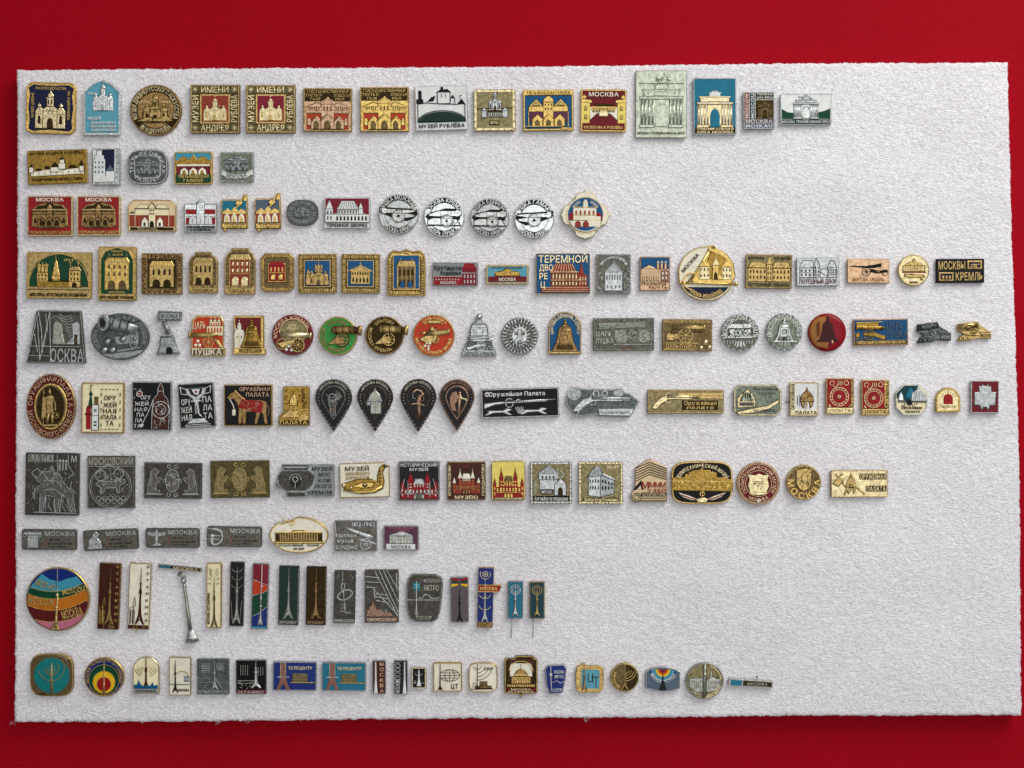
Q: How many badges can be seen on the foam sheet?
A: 152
